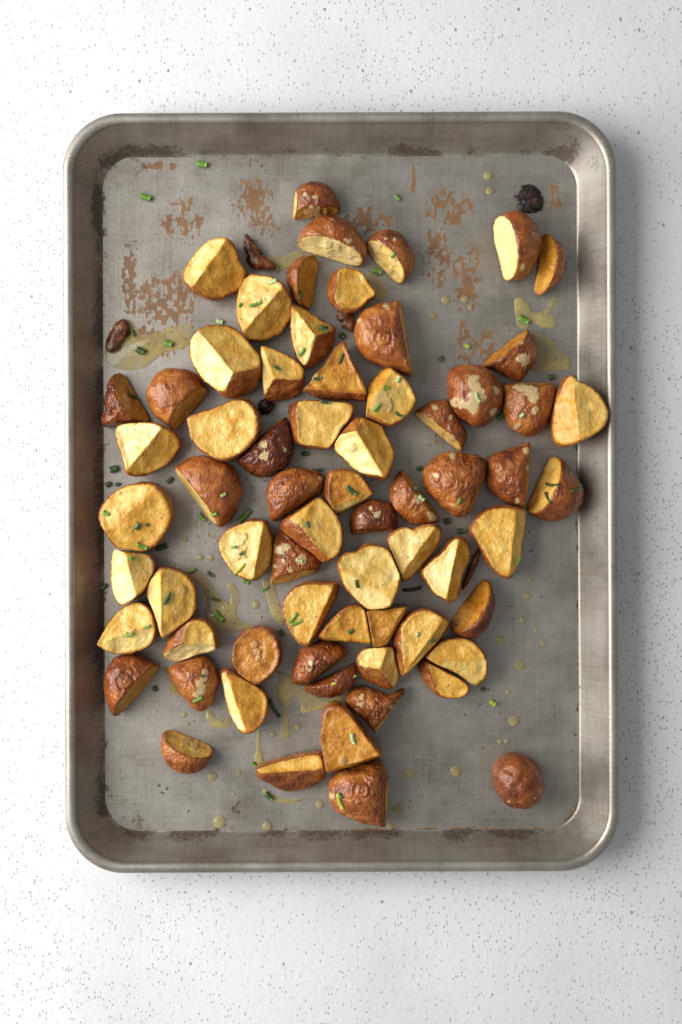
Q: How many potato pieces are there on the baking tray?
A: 67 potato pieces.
